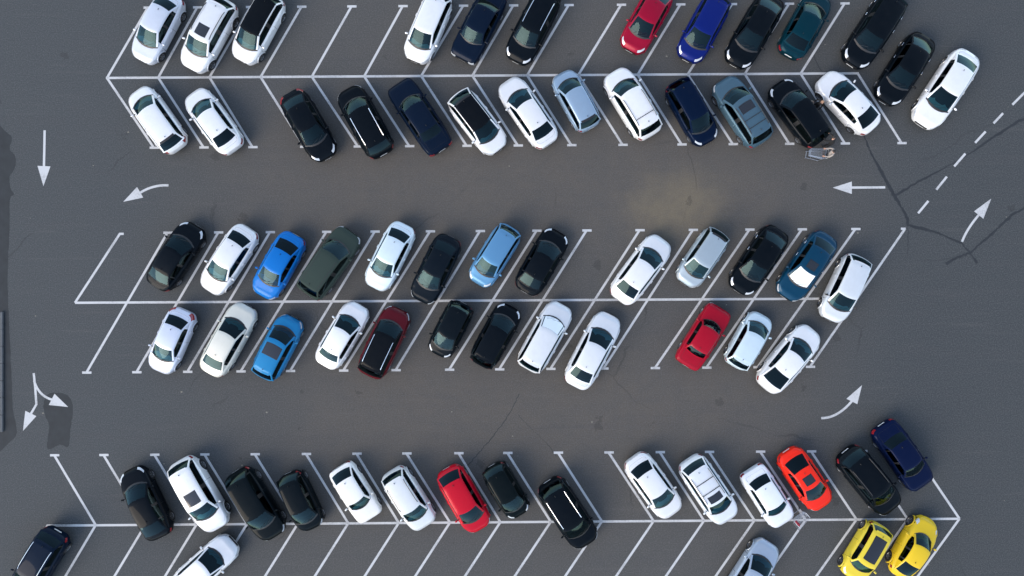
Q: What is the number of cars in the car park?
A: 71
